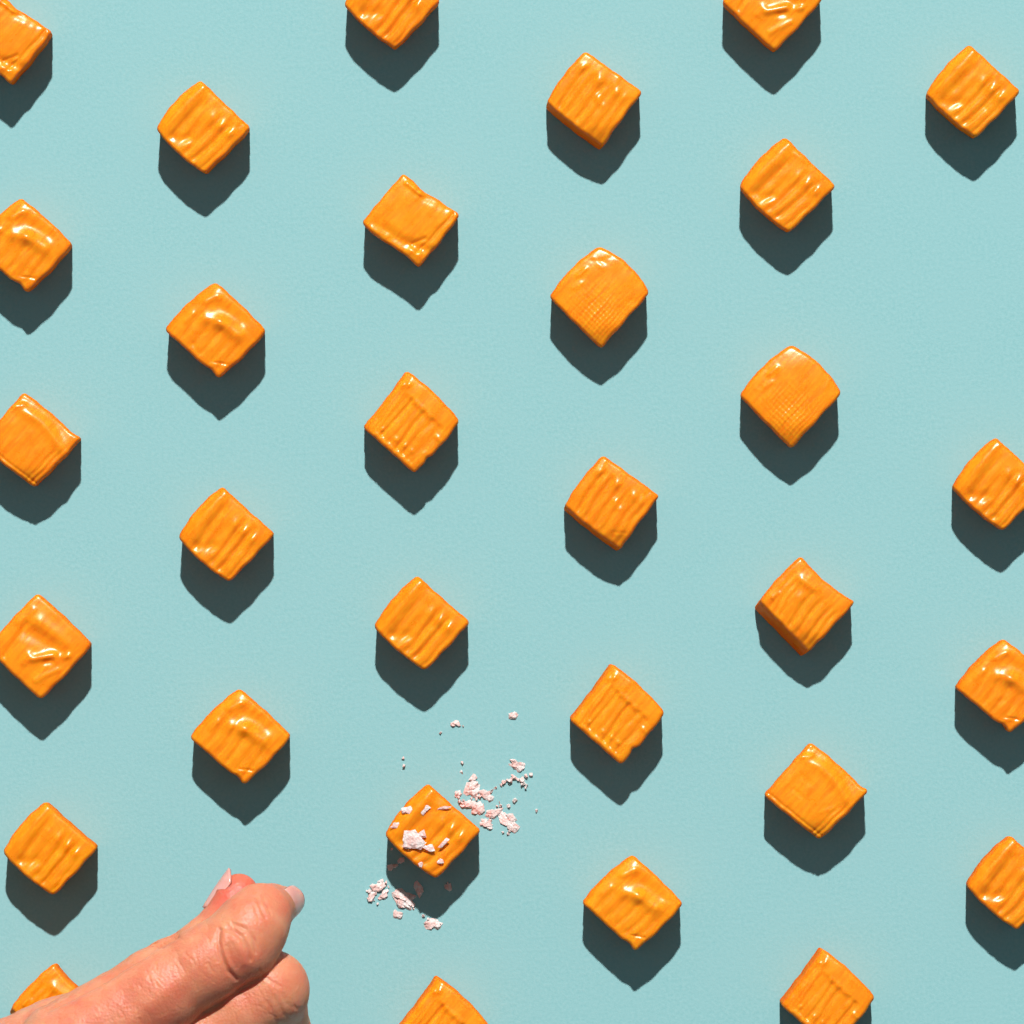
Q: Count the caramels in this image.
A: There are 31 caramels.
